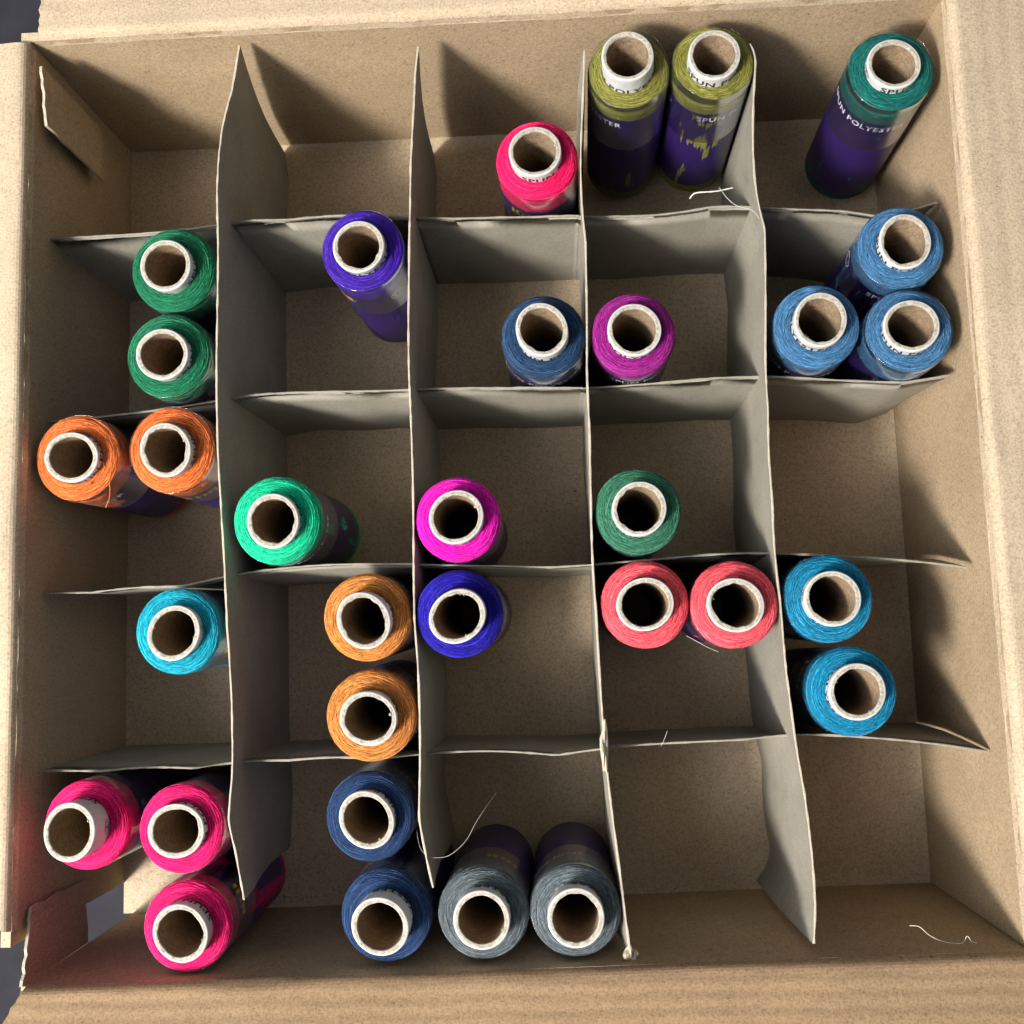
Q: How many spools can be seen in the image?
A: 32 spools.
